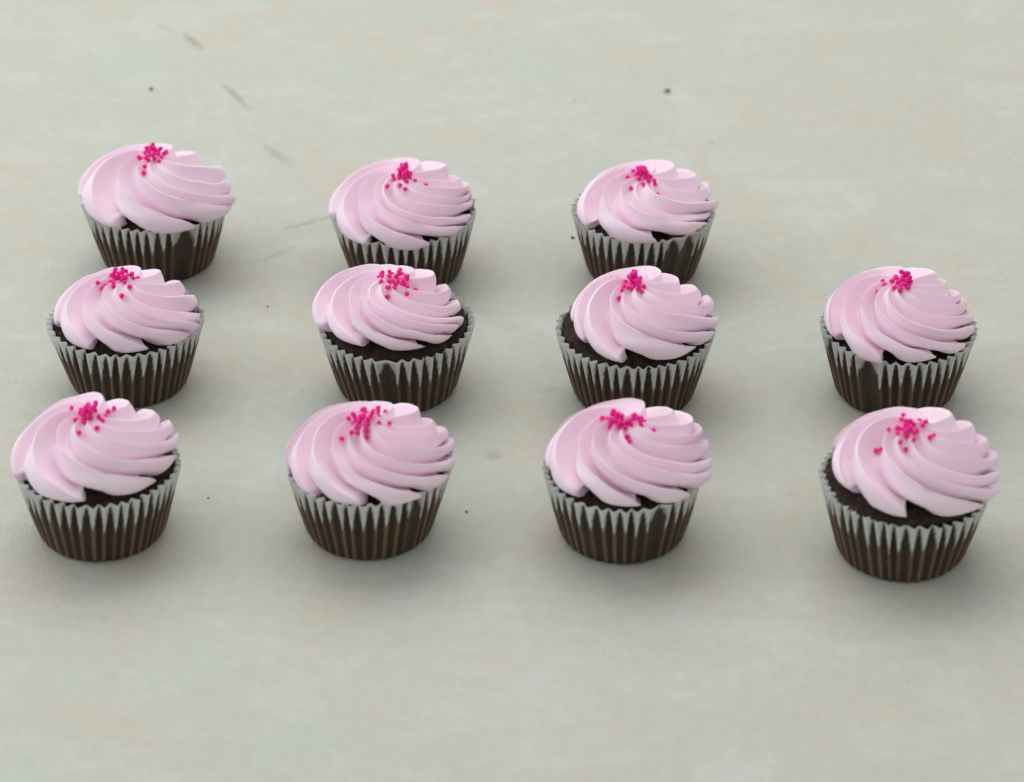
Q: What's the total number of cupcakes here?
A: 11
